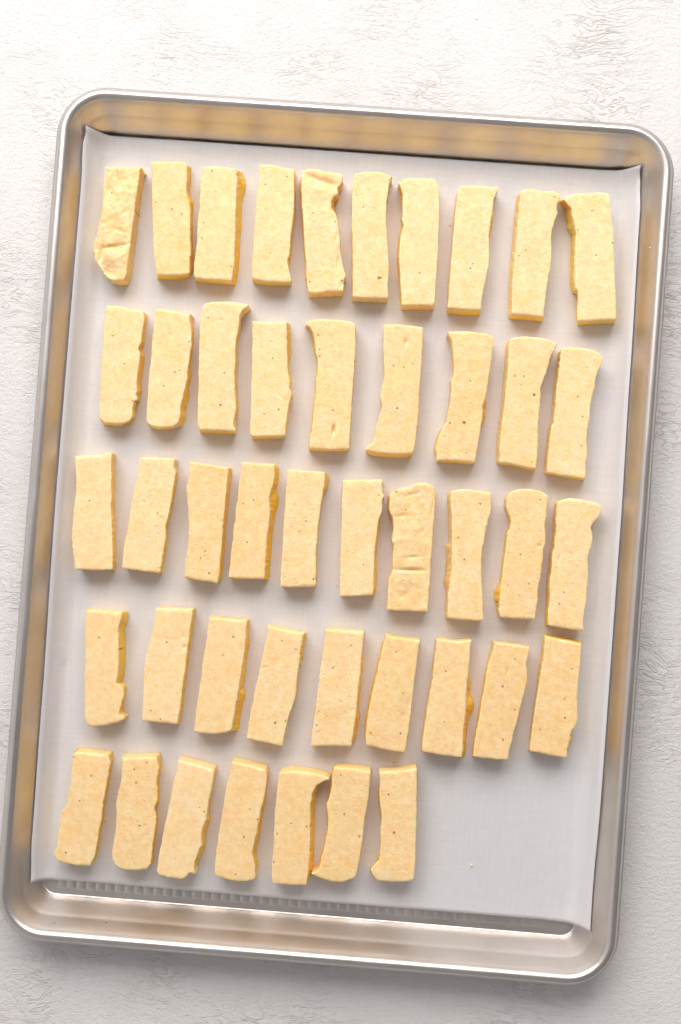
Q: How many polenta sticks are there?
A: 45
